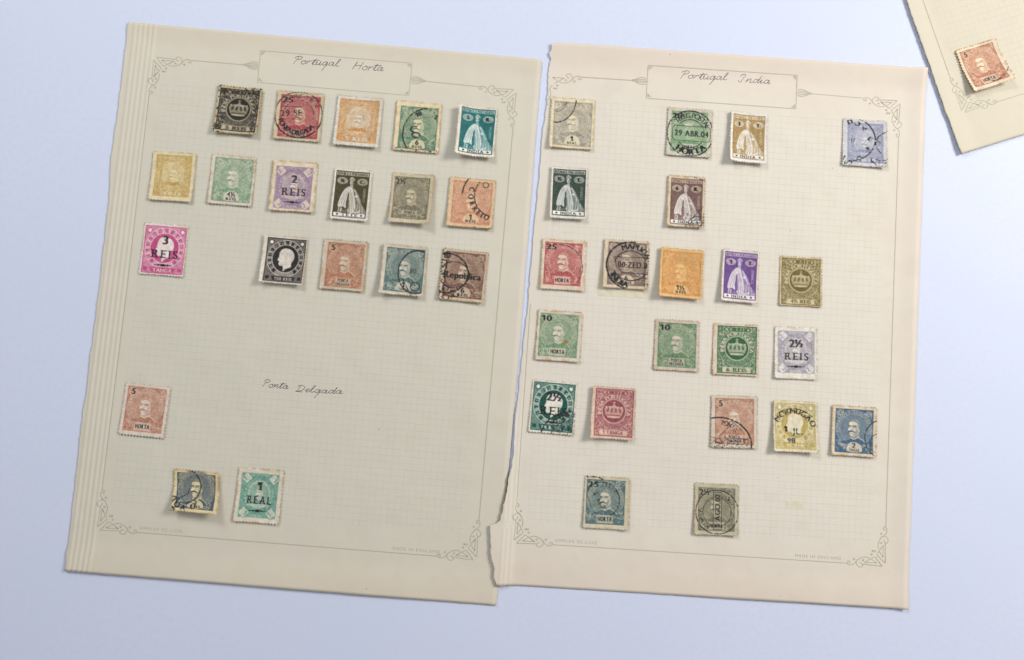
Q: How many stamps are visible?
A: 42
